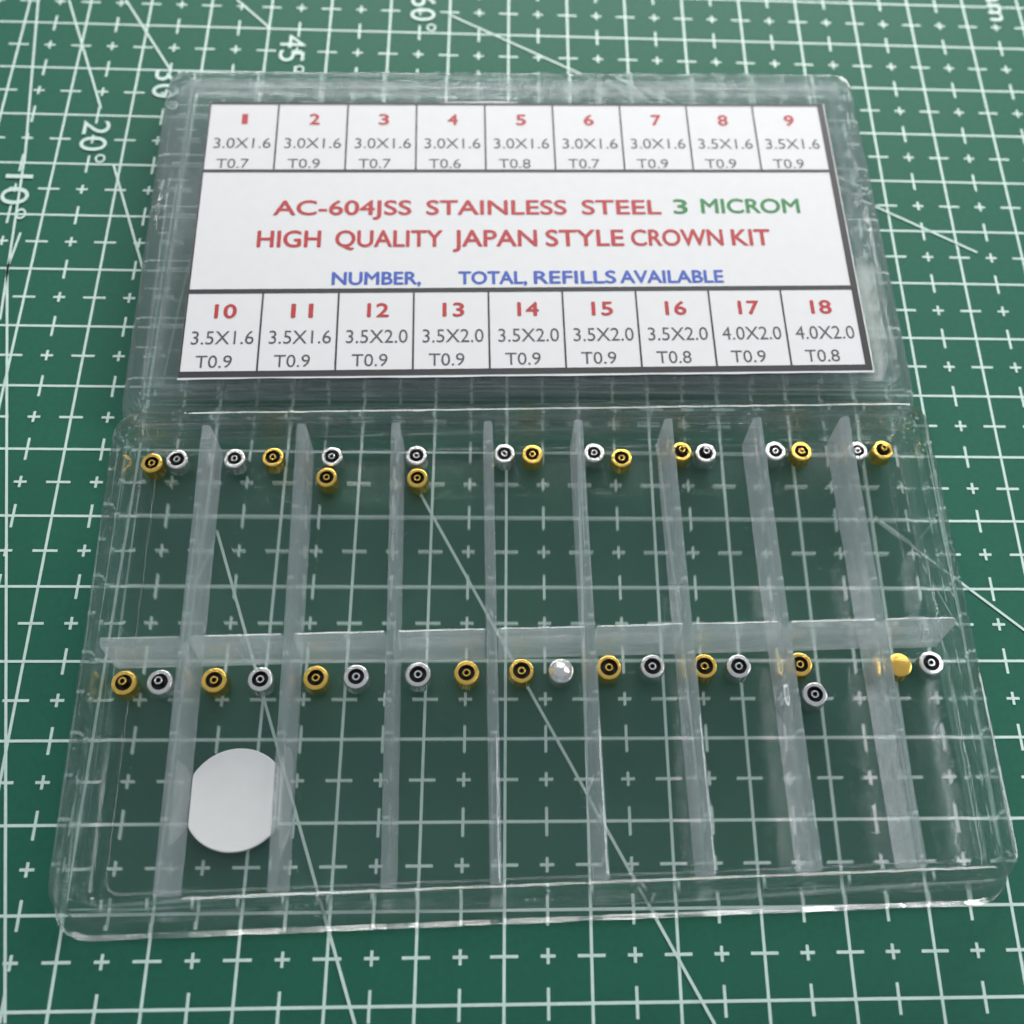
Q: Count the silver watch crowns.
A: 18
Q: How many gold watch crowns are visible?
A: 18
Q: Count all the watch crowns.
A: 36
